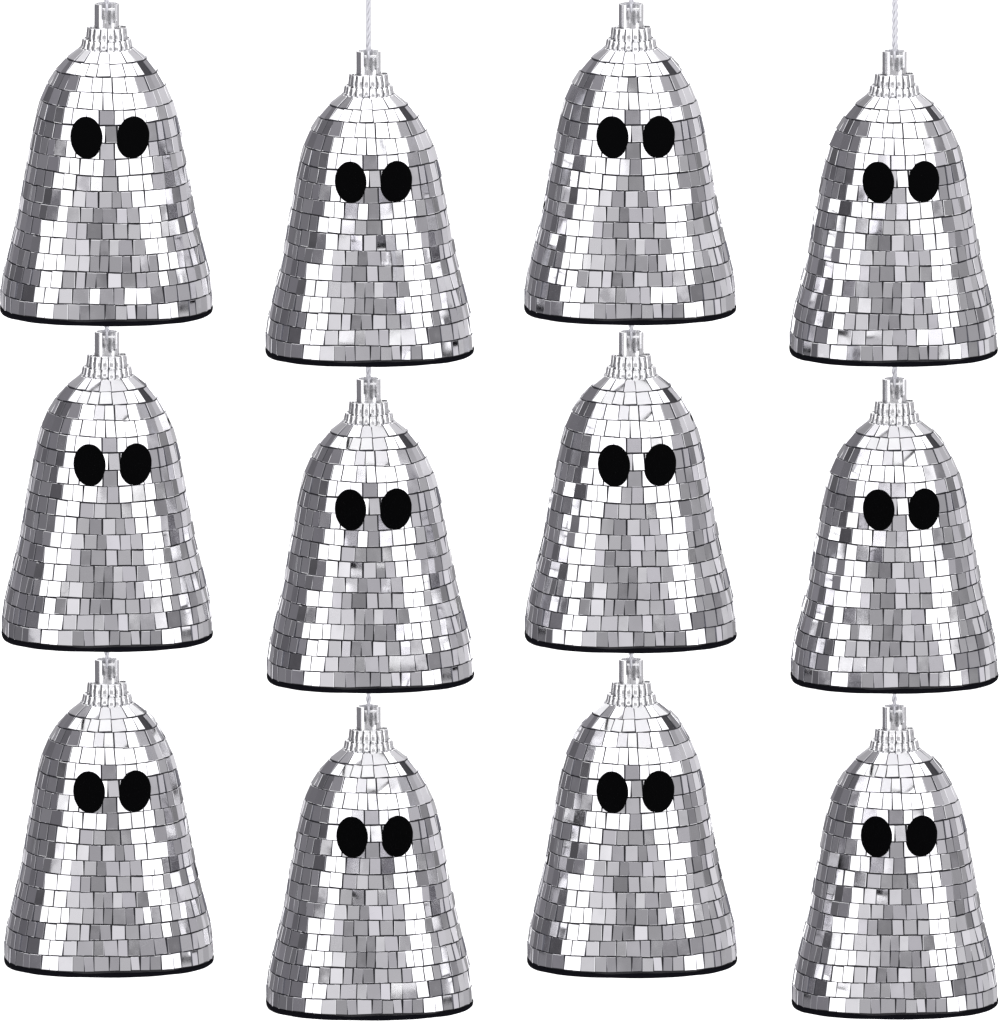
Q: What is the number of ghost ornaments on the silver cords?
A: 12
